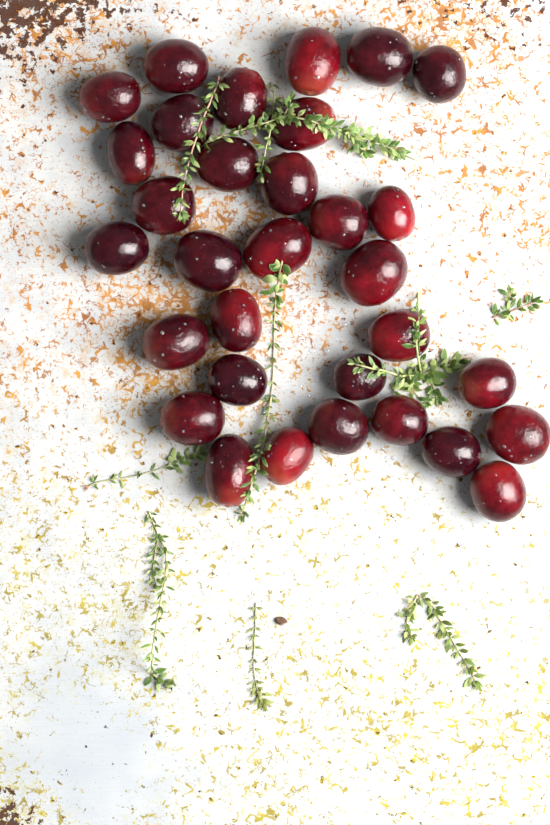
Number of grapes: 32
